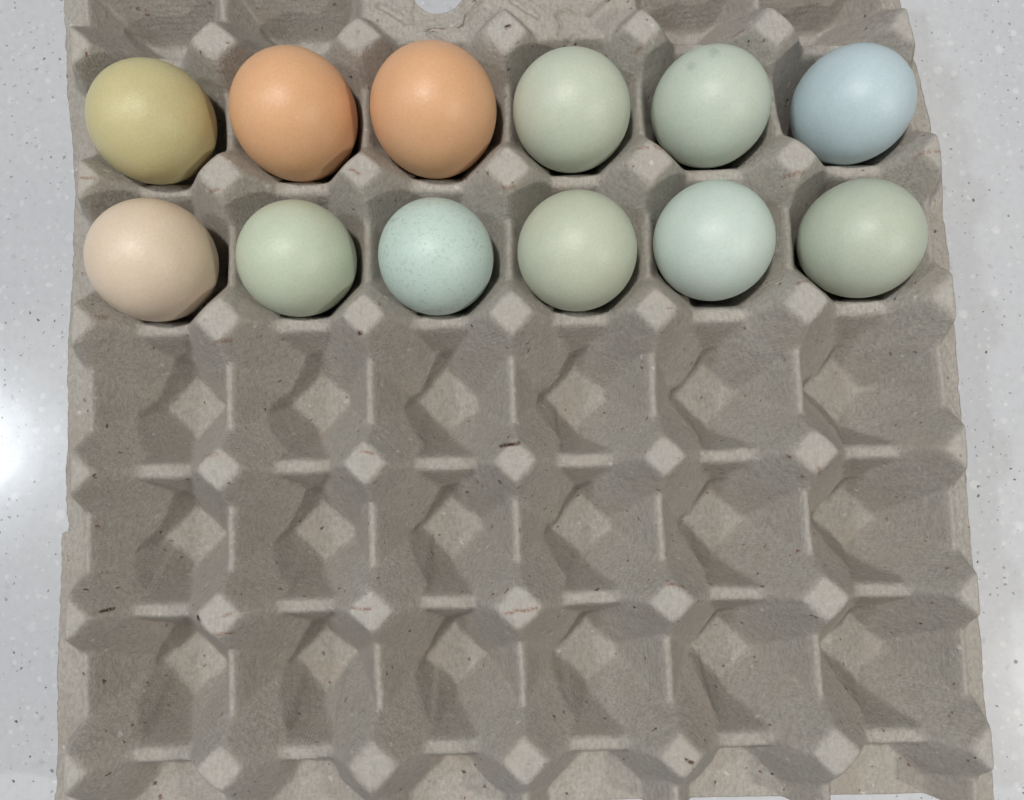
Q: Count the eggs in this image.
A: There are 12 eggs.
